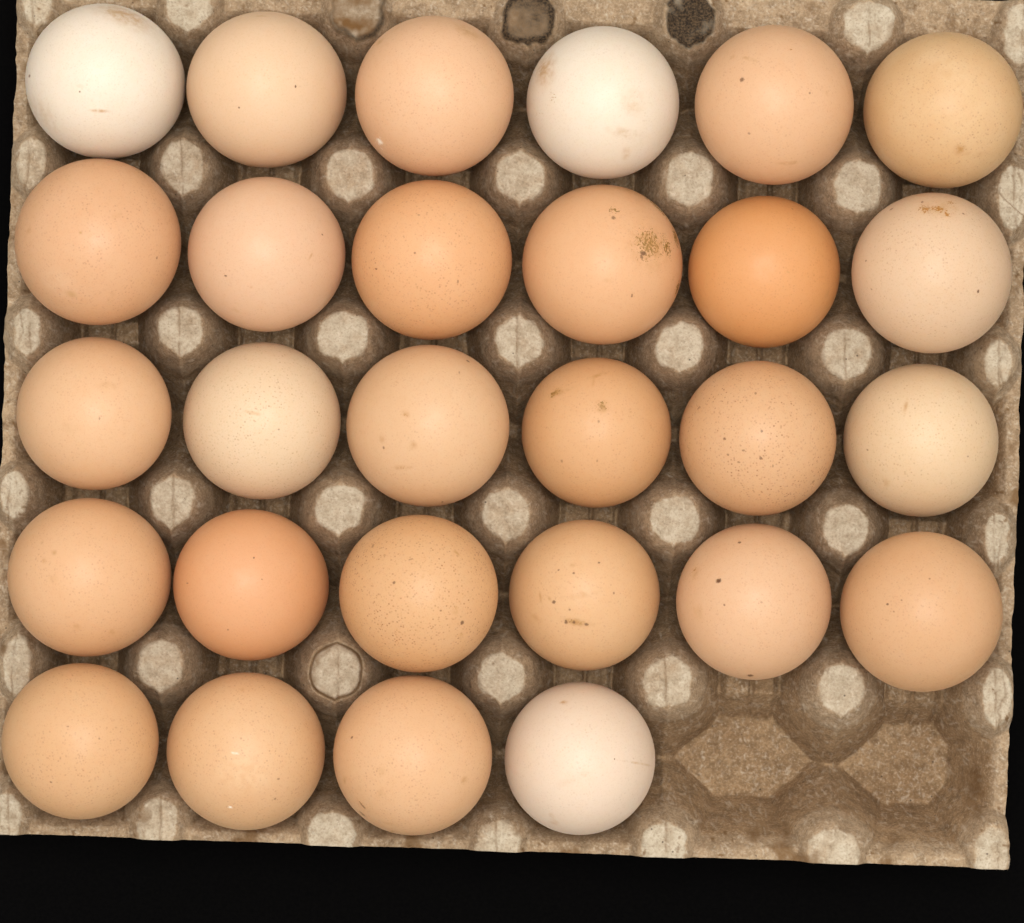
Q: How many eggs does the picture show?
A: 28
